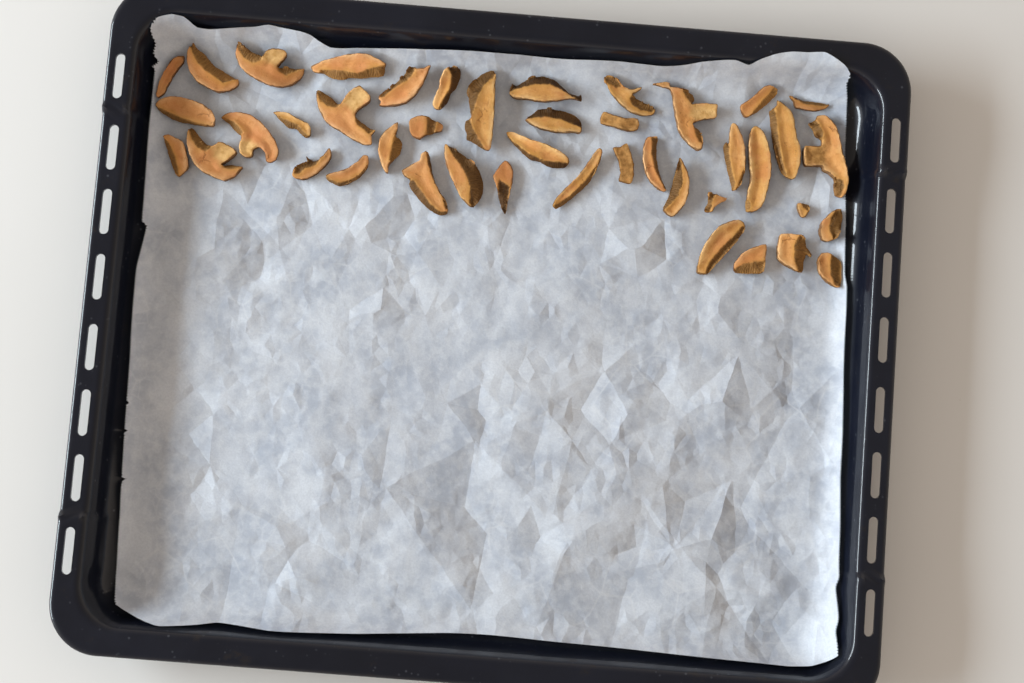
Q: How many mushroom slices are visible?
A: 43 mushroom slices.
